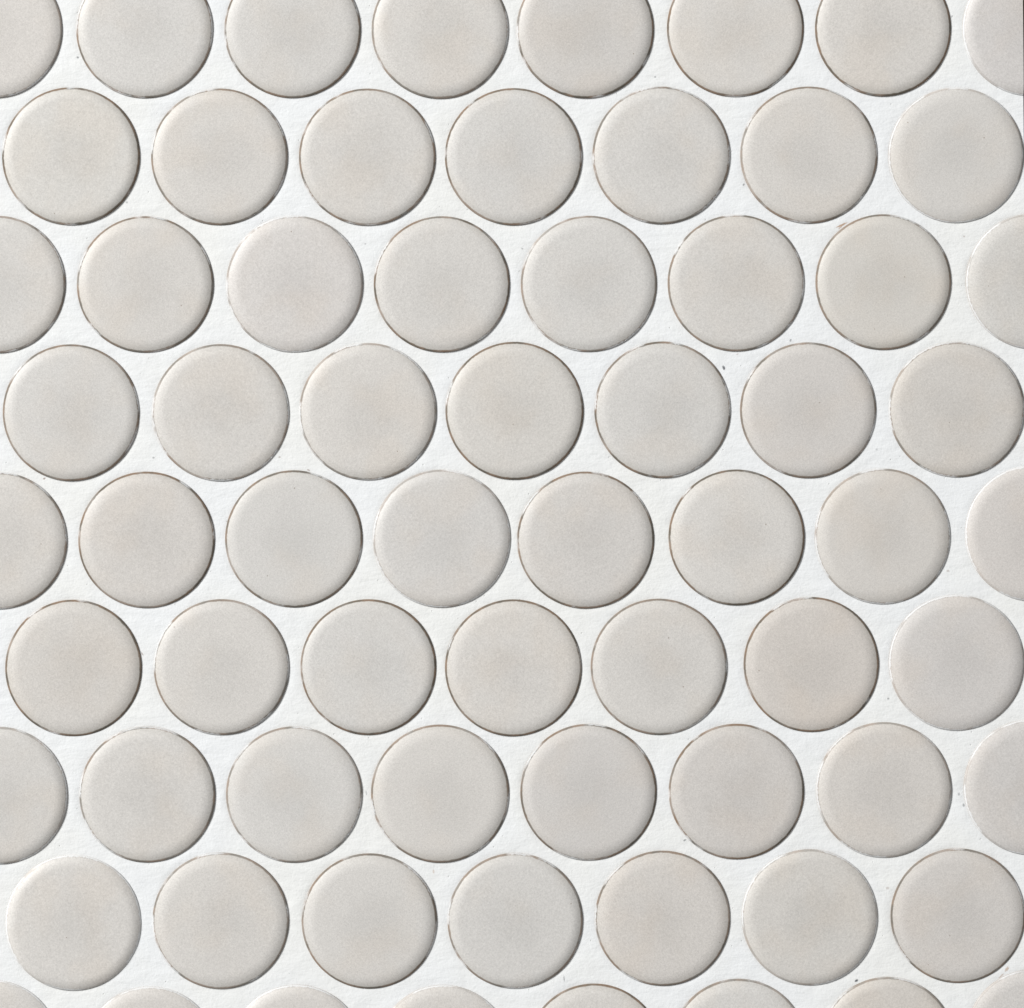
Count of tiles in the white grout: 68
